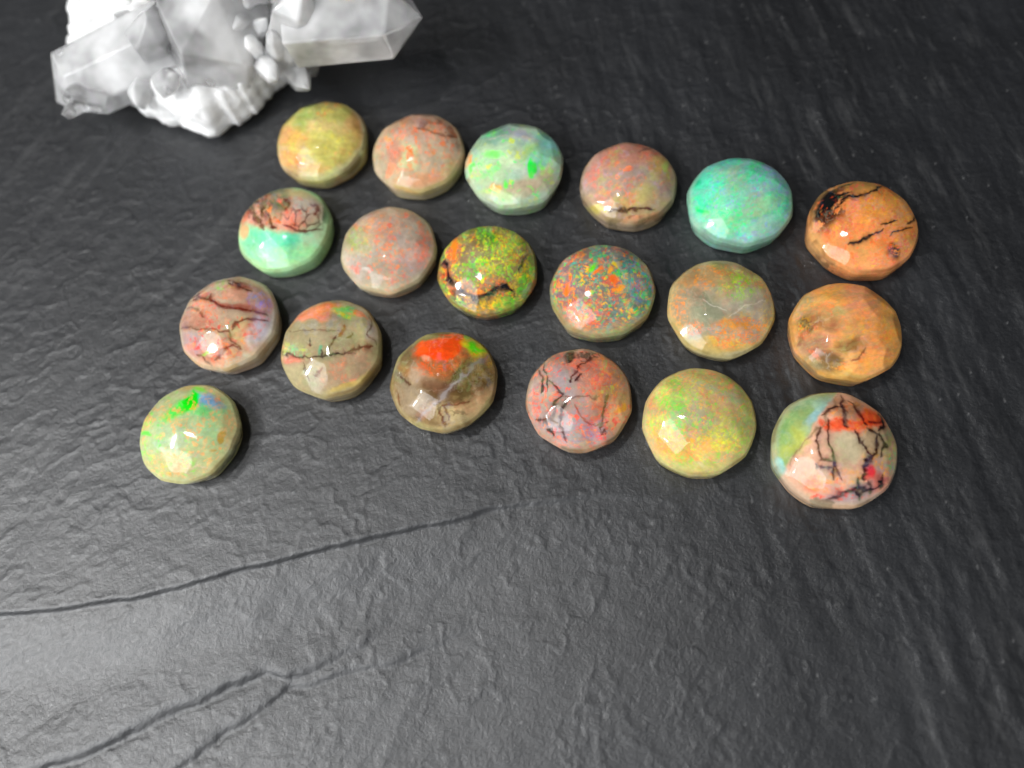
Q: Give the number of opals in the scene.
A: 19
